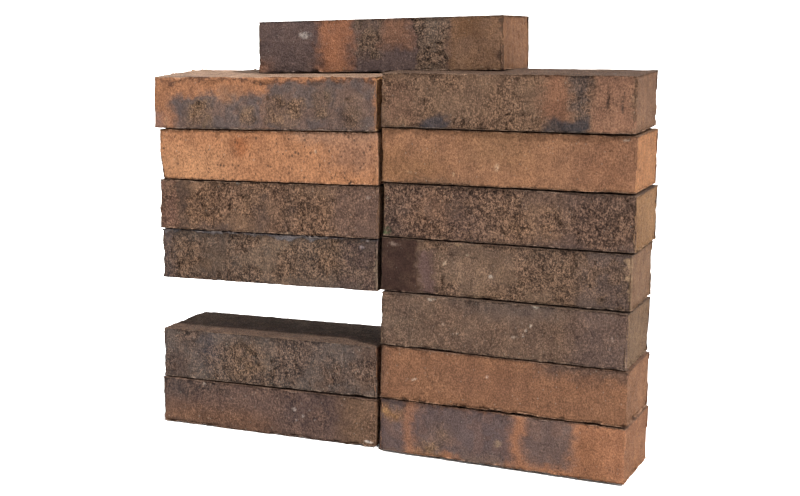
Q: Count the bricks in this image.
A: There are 14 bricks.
